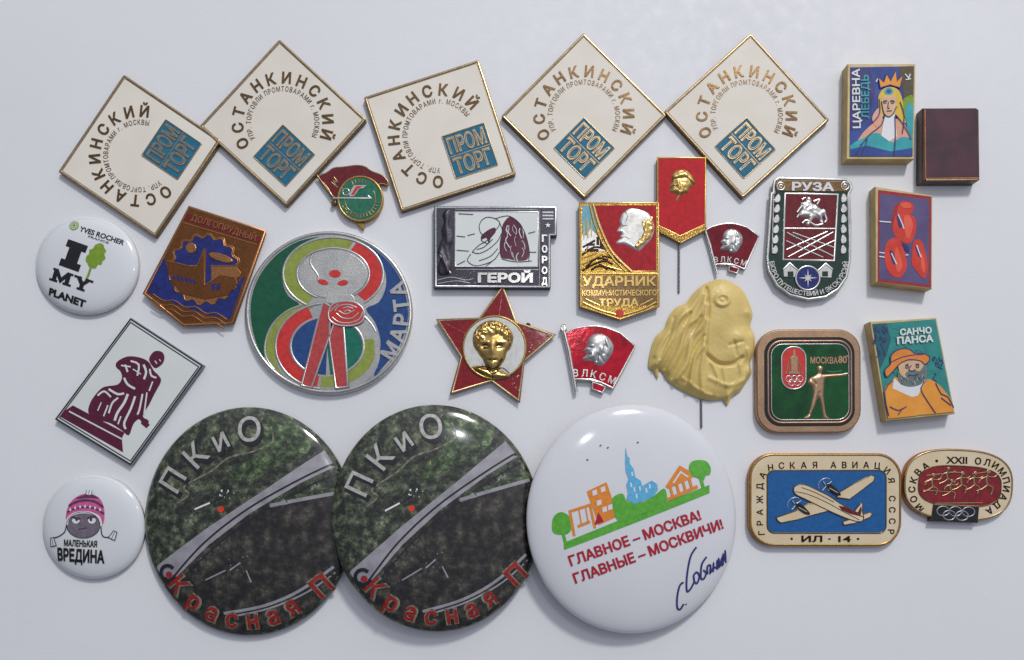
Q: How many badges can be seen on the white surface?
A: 29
